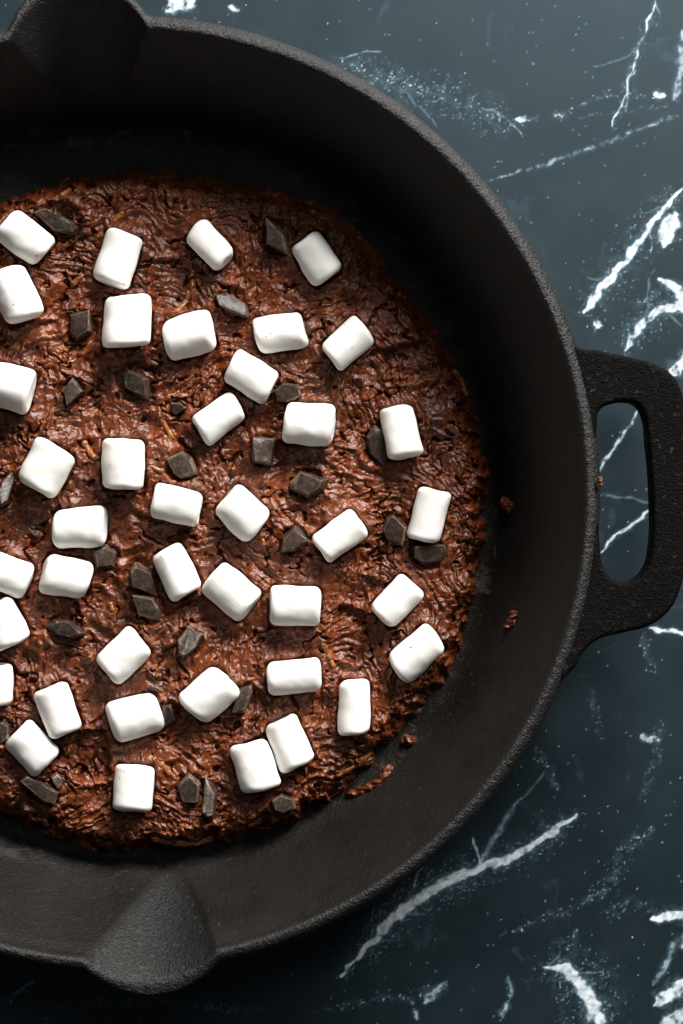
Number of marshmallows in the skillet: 40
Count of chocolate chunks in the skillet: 29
